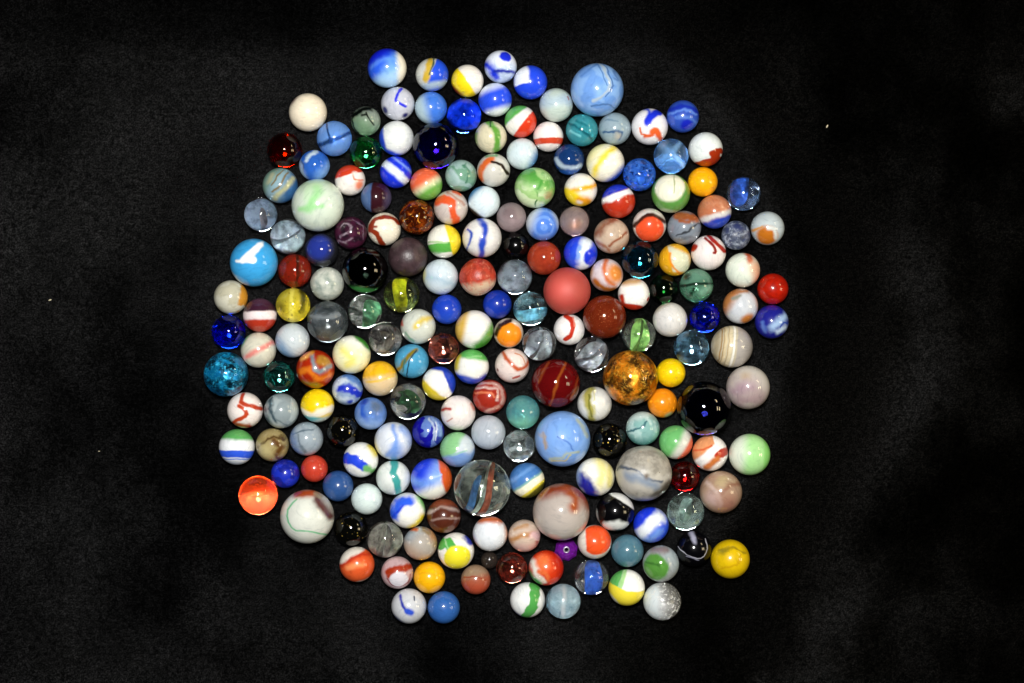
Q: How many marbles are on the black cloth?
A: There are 200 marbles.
